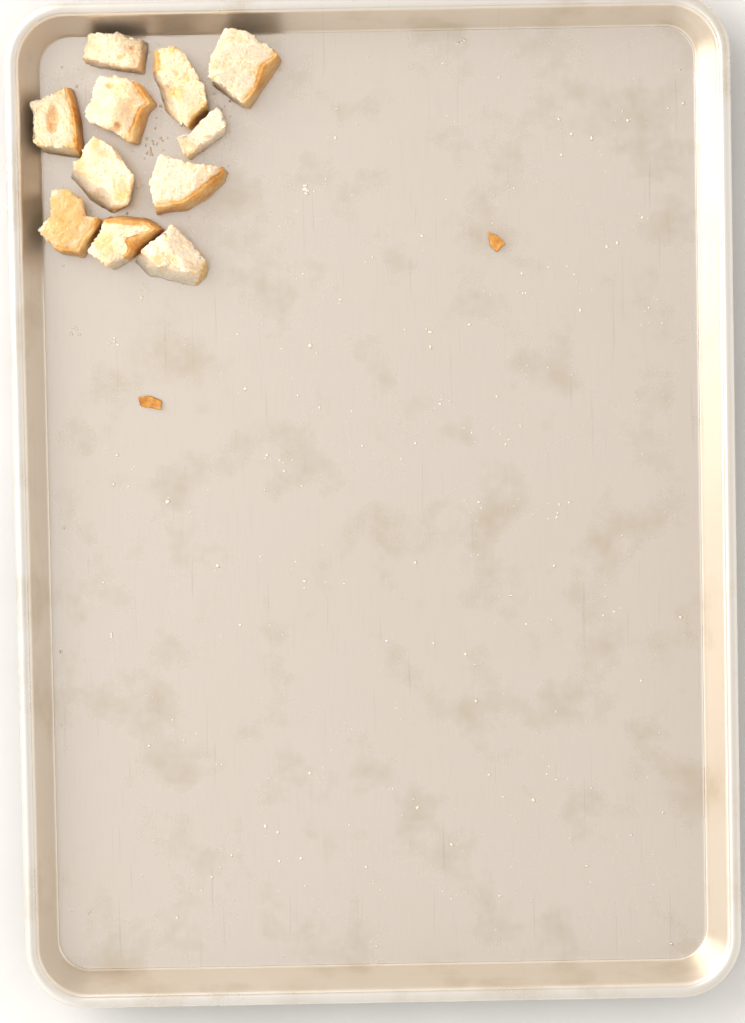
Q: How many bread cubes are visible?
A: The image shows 11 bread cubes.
